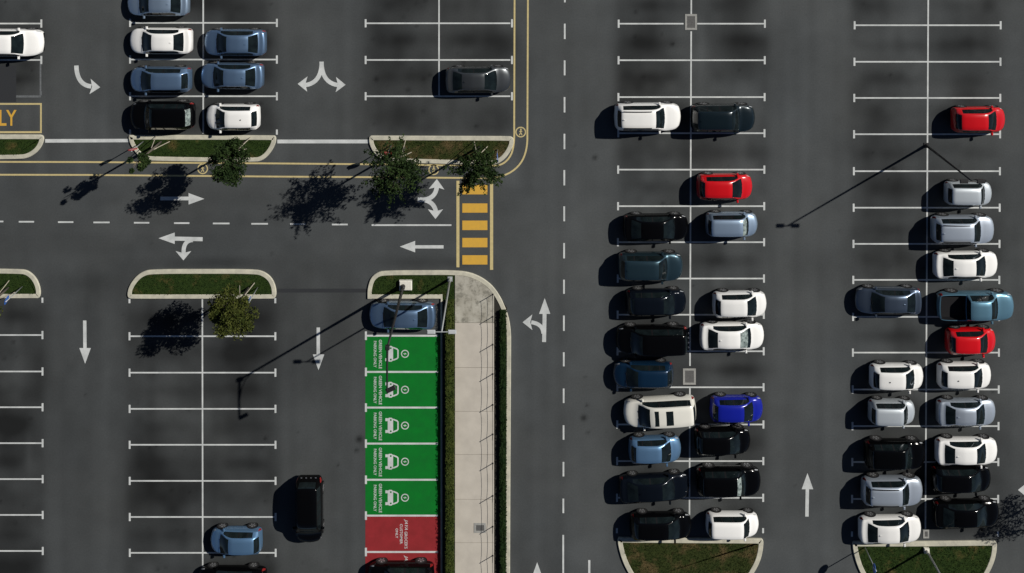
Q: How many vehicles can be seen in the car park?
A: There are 50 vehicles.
